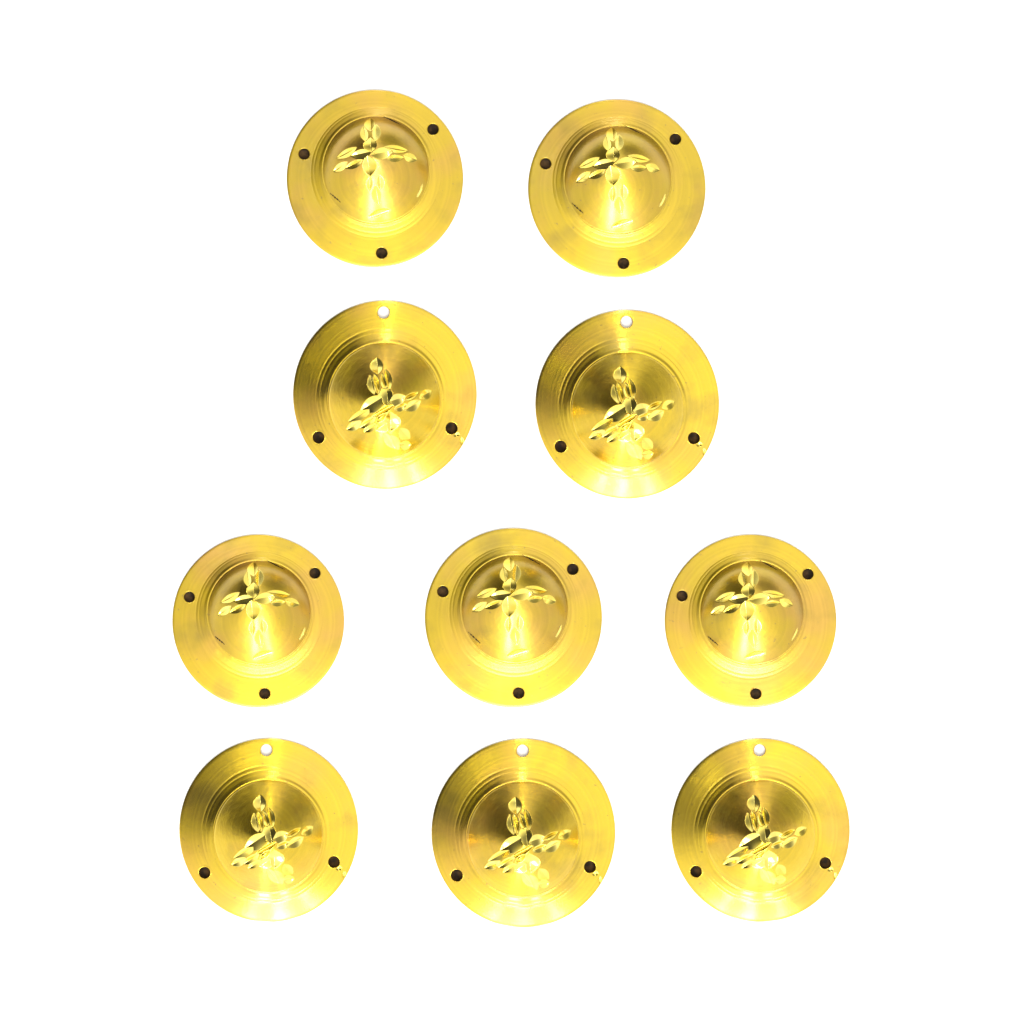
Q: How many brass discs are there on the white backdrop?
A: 10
